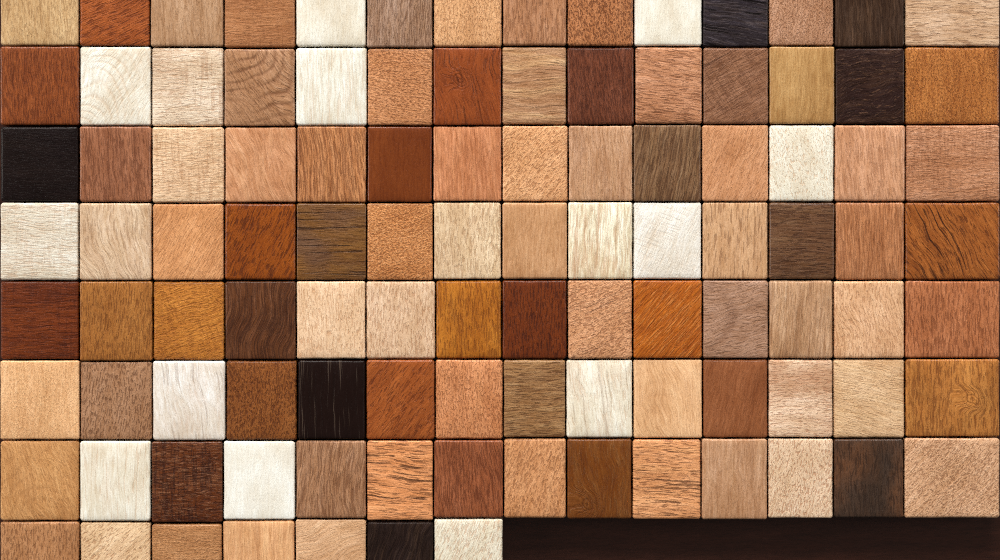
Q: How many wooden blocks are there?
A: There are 105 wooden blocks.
